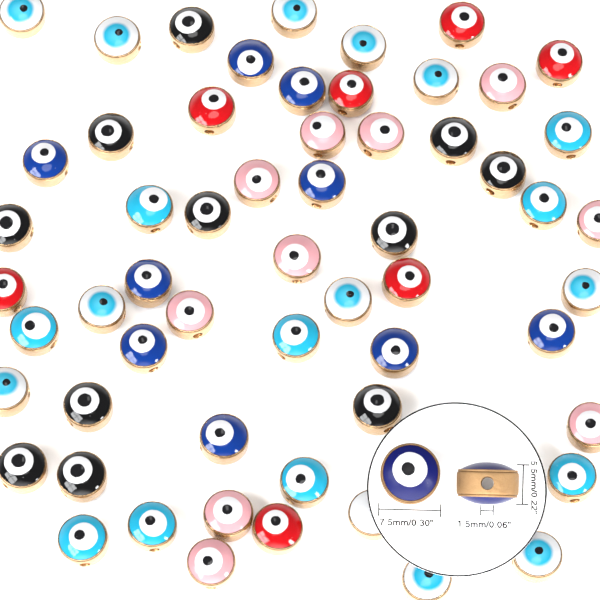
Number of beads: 60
